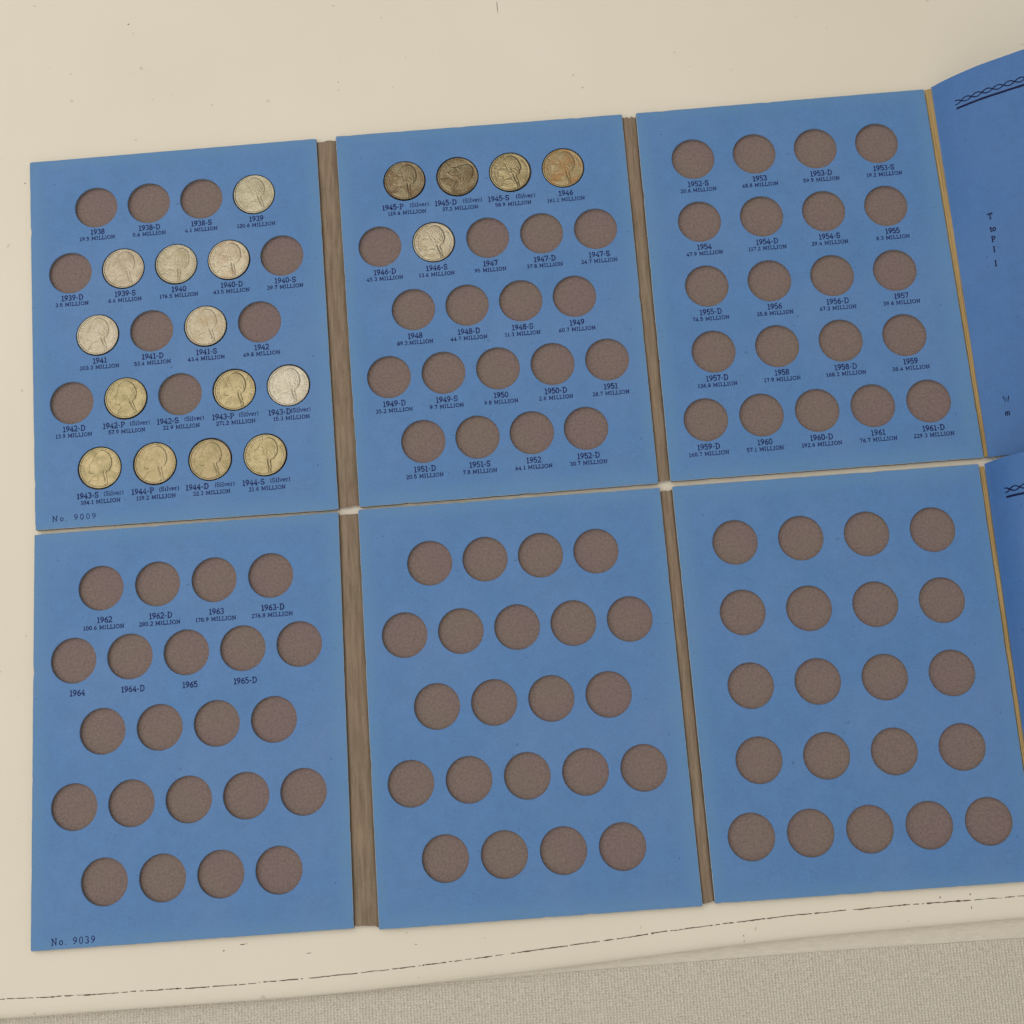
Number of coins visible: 18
